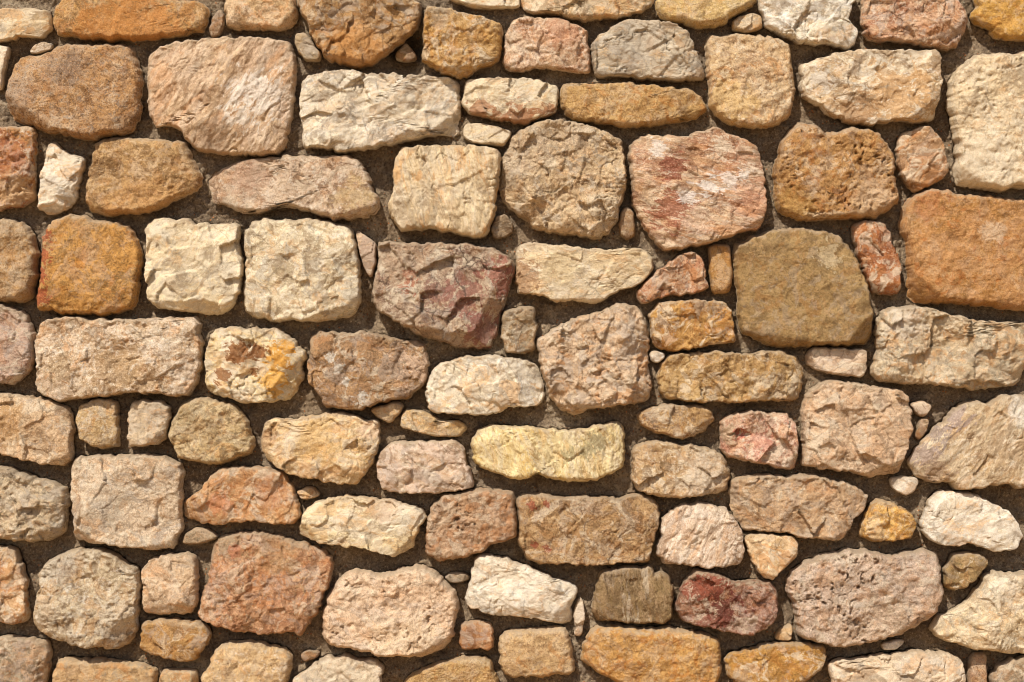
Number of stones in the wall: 123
